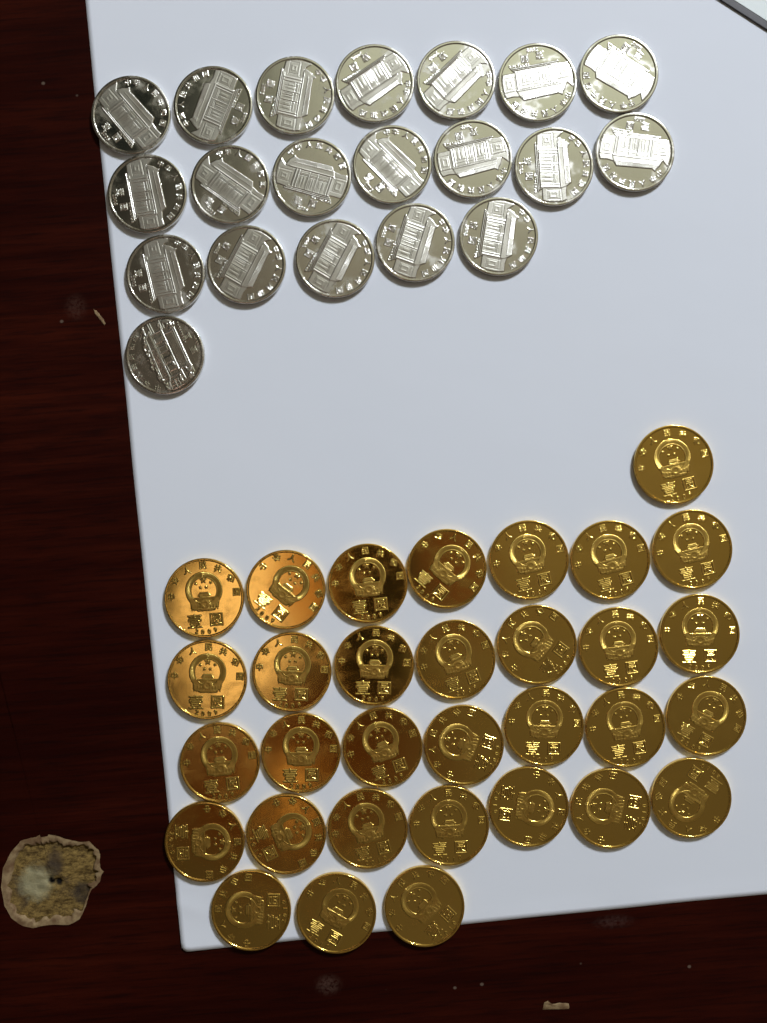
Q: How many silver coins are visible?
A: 20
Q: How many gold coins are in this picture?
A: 32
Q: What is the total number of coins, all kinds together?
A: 52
